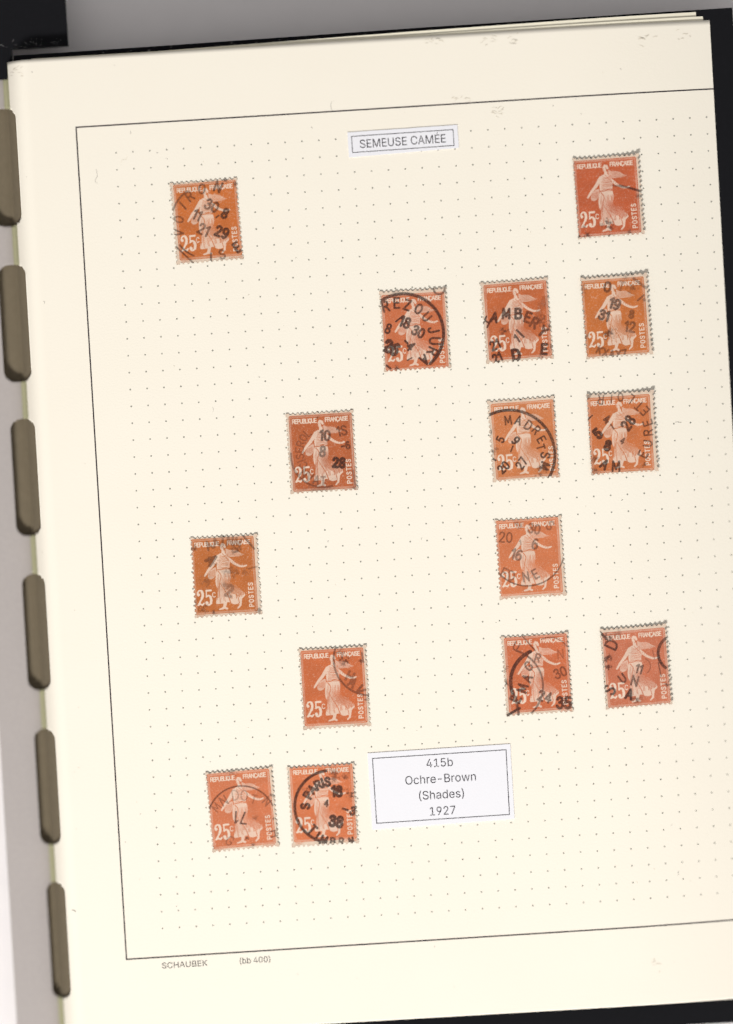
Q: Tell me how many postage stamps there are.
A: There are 15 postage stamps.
